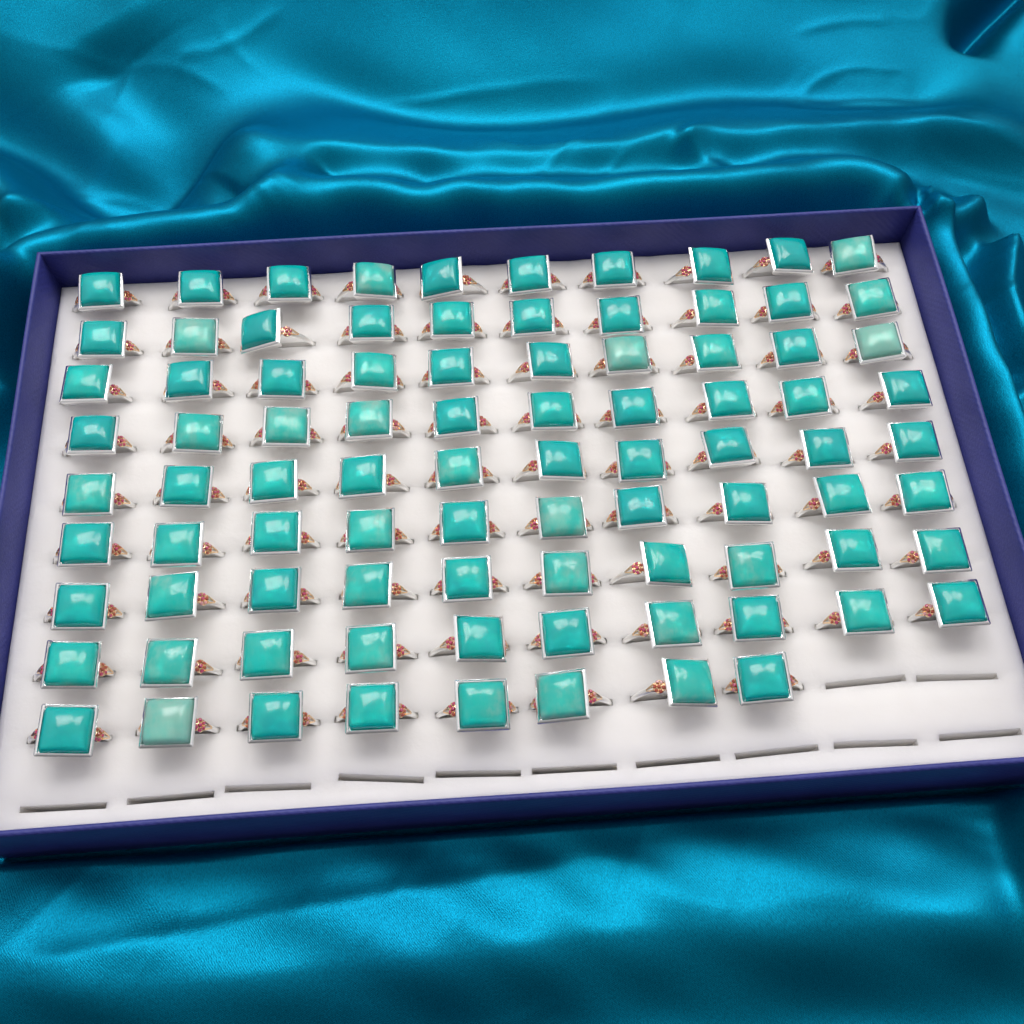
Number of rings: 88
